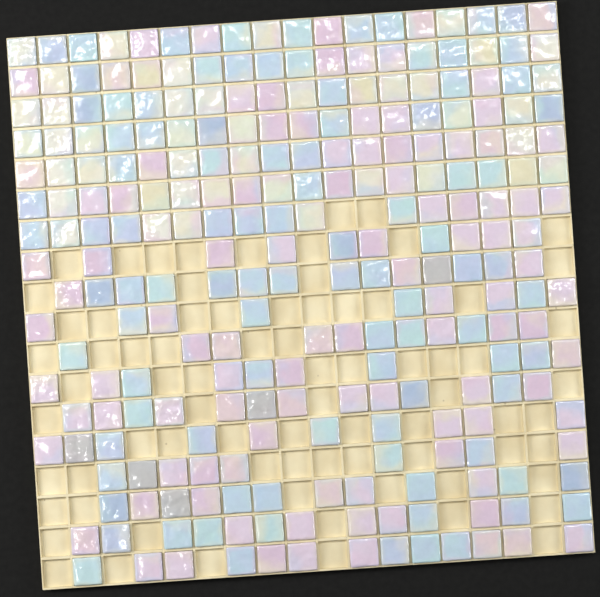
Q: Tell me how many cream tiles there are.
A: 43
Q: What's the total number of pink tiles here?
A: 103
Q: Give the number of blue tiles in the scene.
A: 97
